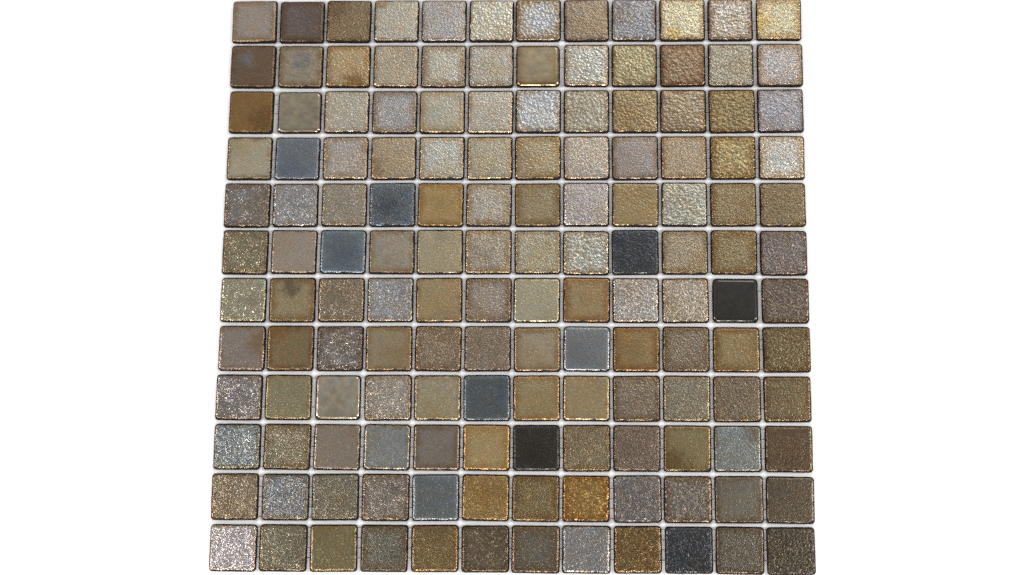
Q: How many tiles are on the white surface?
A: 144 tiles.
